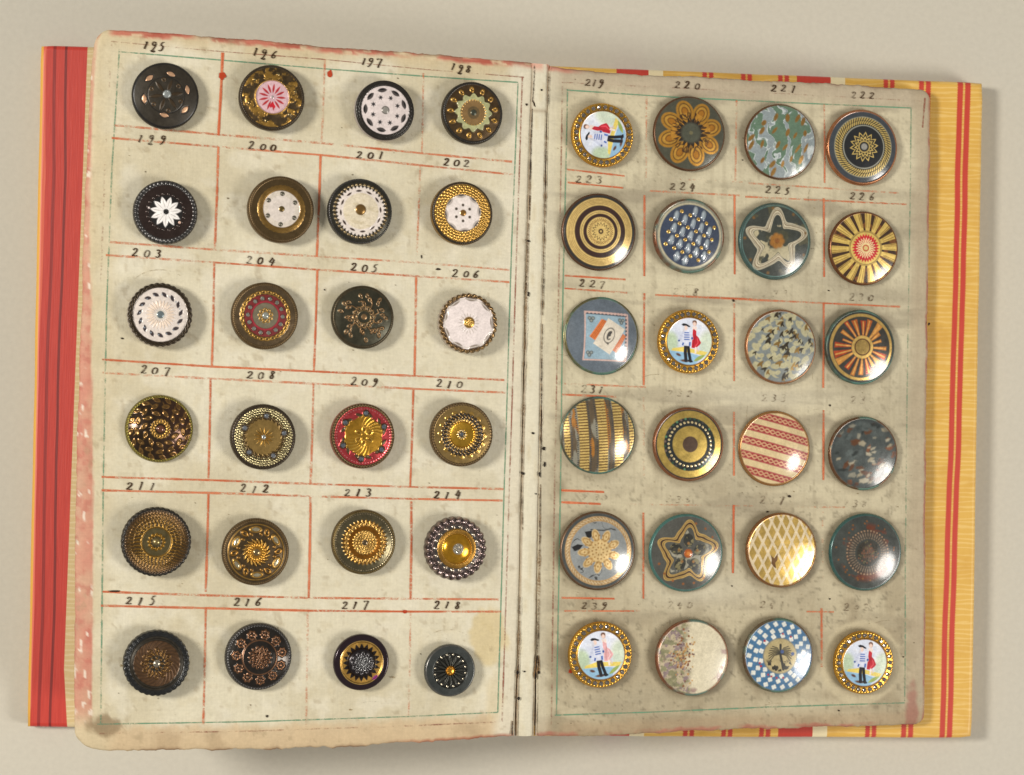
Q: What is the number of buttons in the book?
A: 48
